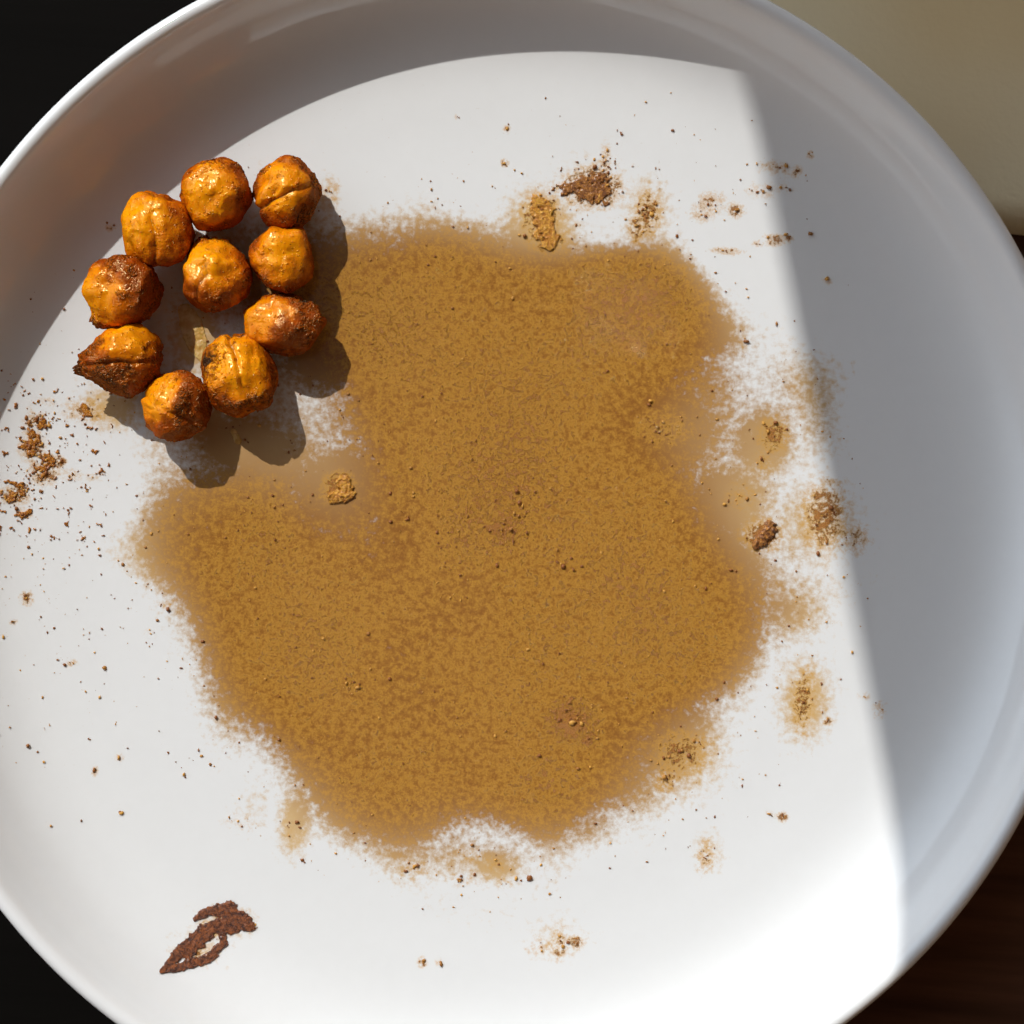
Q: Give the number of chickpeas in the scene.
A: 10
